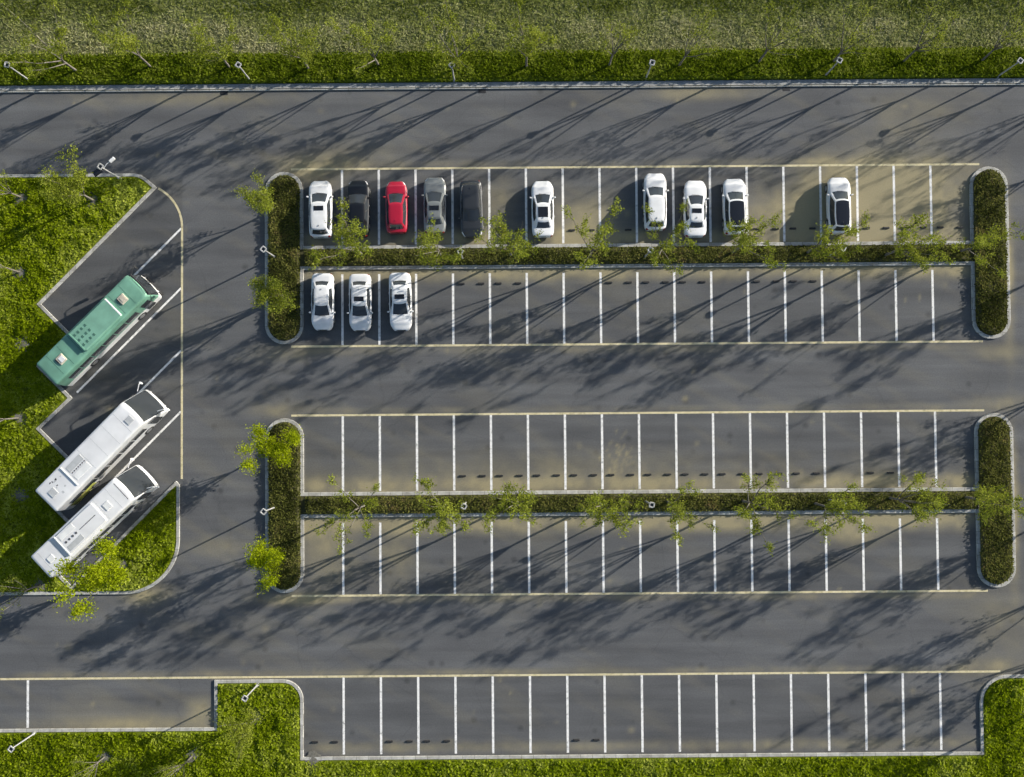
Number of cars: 13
